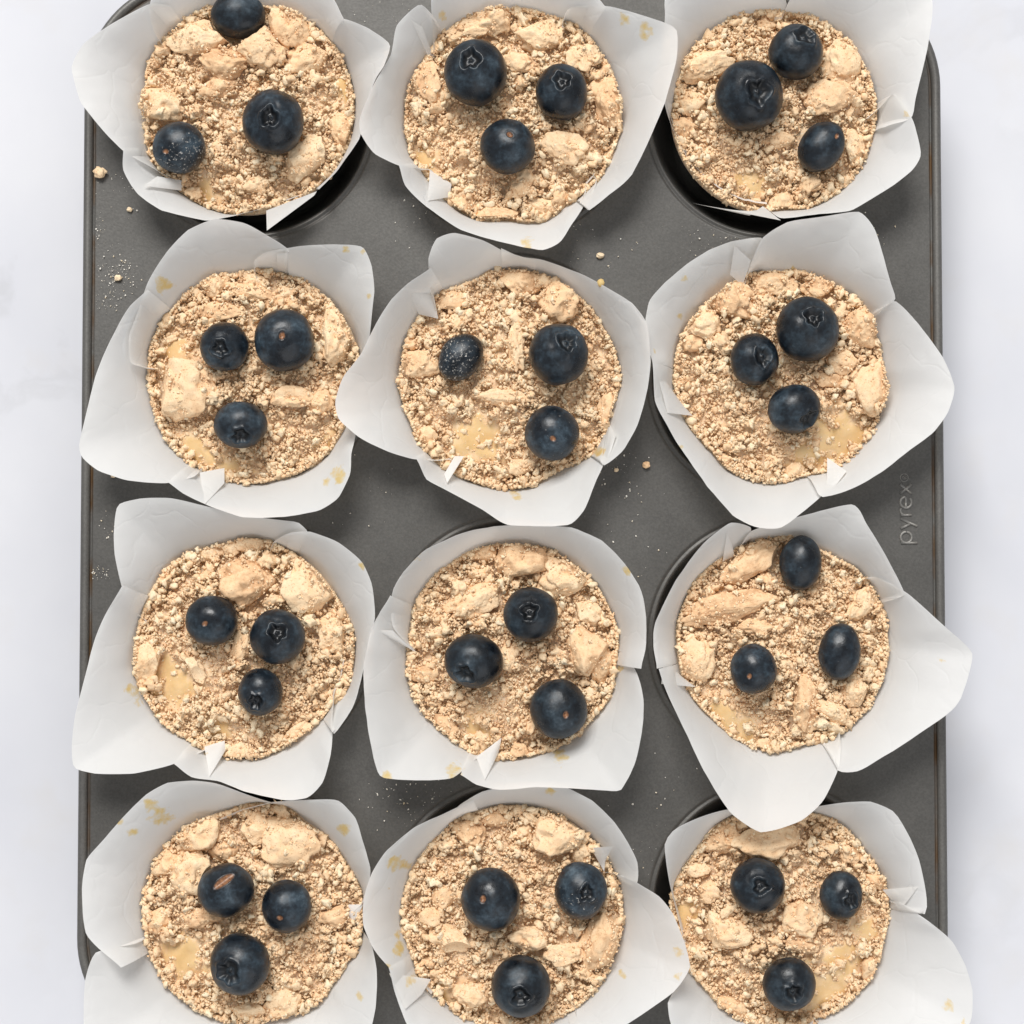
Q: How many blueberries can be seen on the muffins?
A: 36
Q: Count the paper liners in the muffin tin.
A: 12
